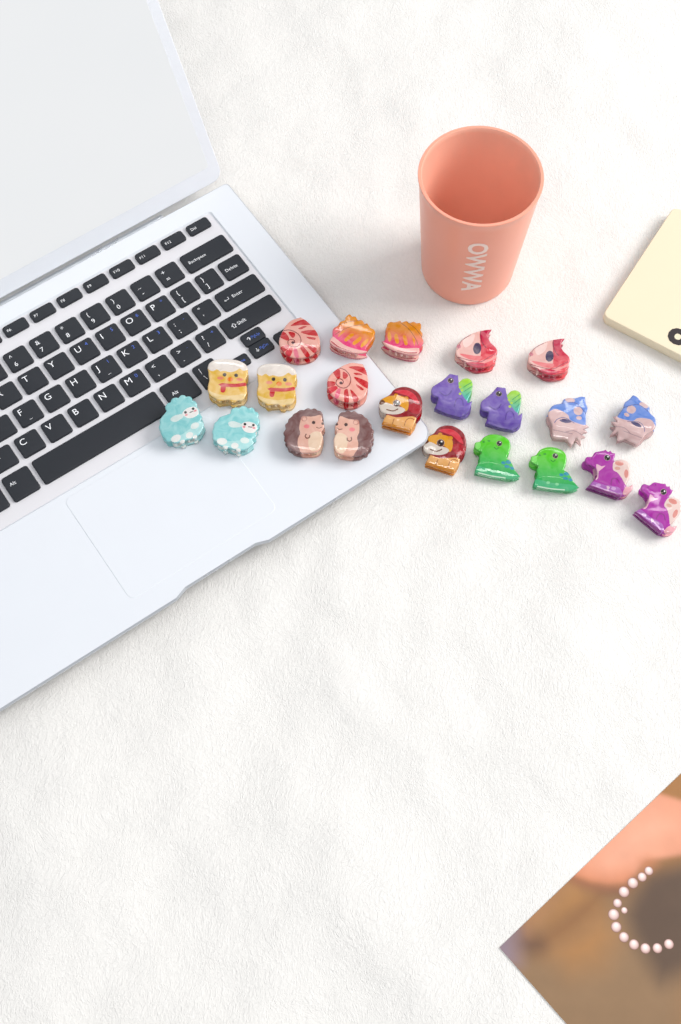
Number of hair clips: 22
